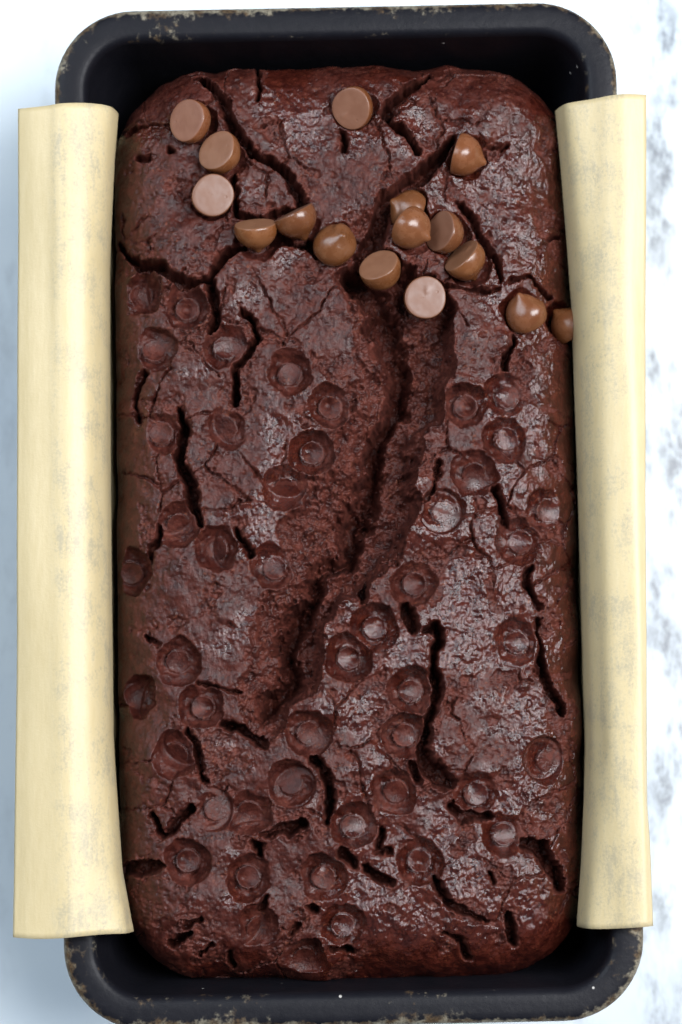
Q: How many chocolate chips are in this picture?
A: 16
